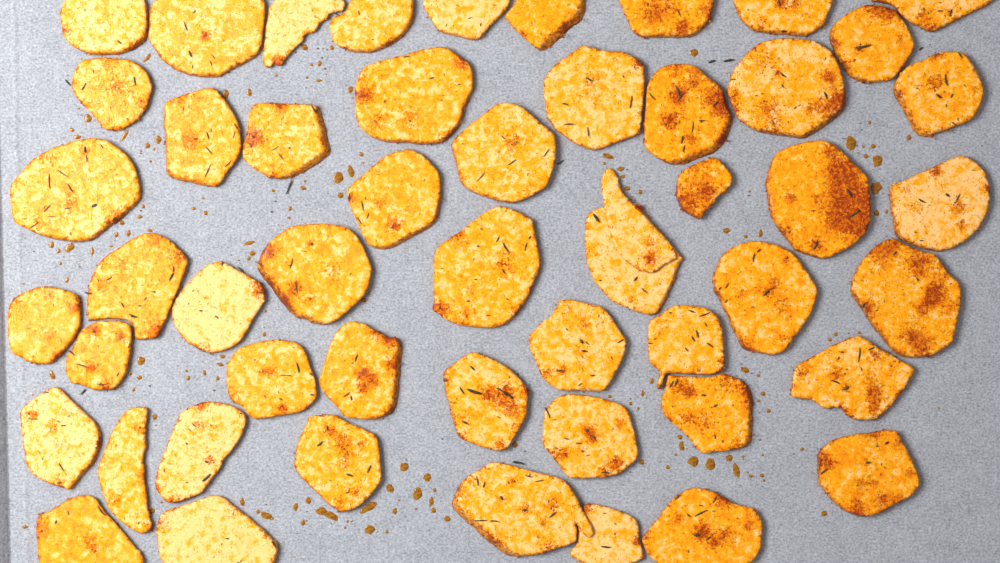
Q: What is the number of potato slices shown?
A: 51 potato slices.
